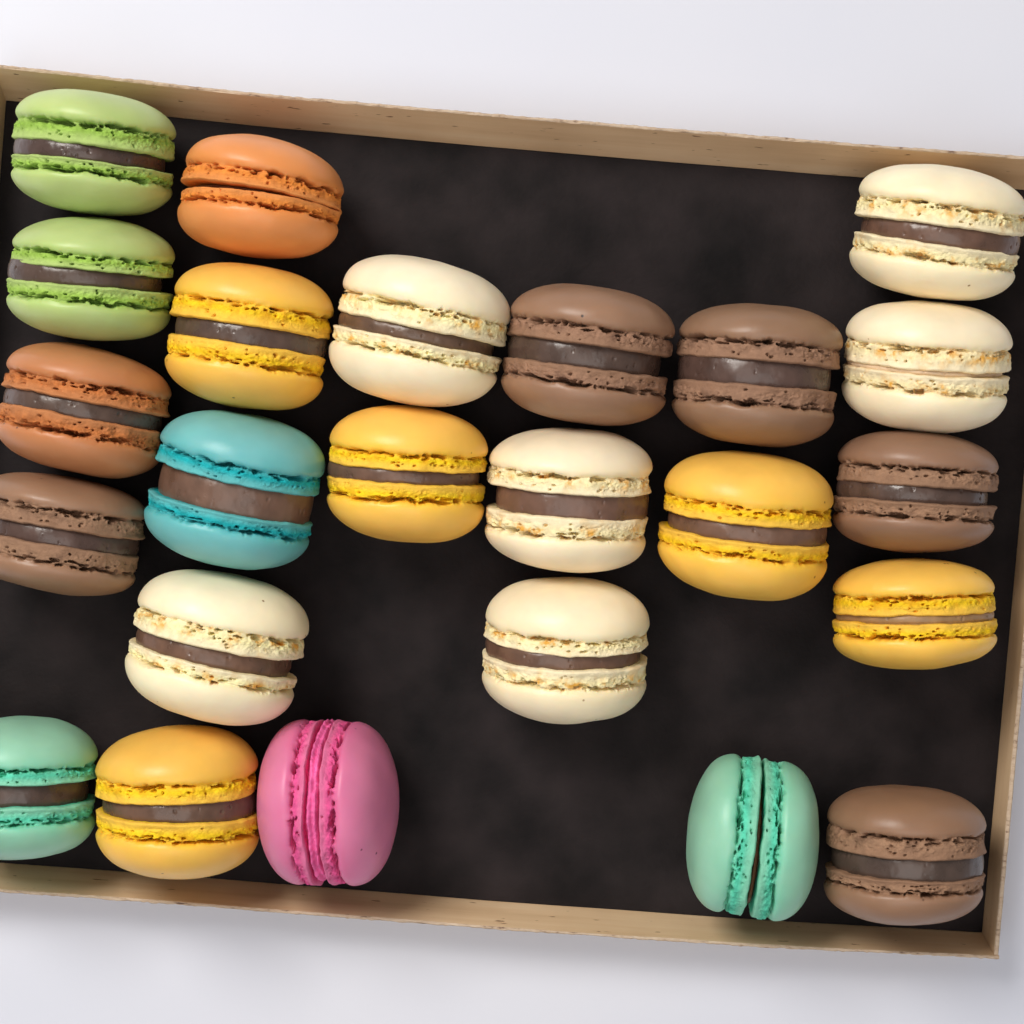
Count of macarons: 24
